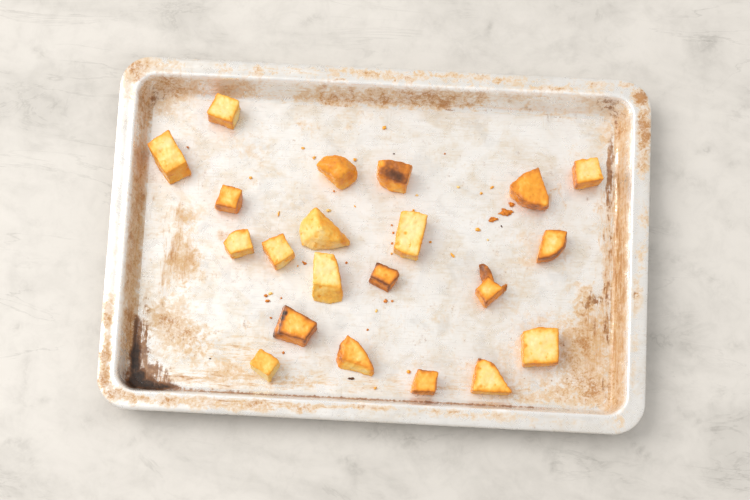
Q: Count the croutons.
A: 21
